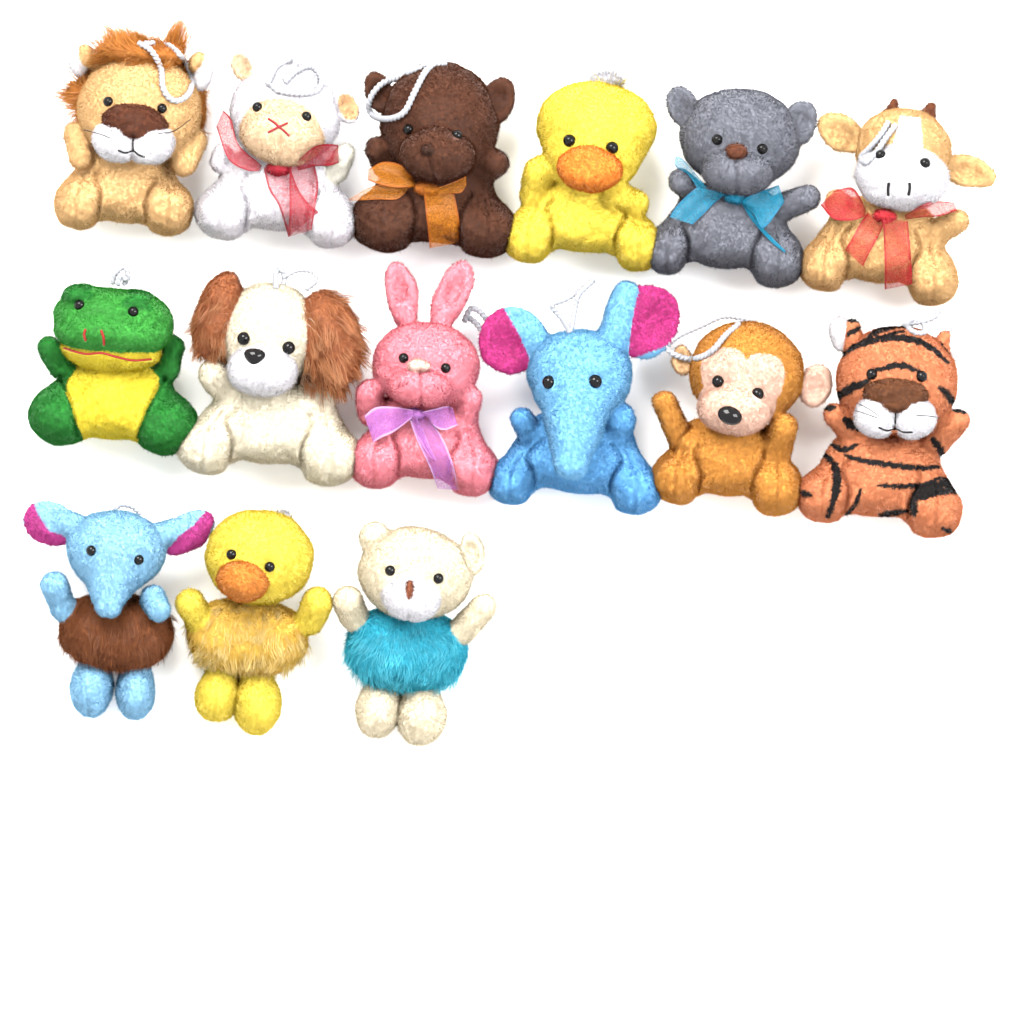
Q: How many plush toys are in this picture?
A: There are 15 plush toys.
